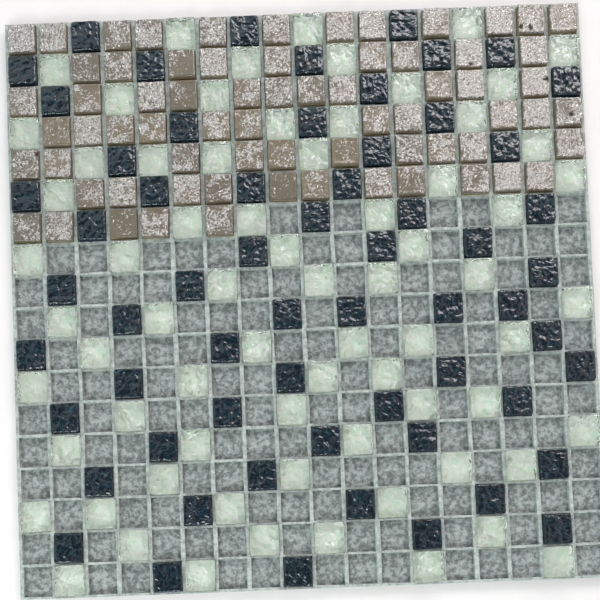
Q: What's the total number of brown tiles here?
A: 69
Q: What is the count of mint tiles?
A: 71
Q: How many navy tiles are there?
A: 61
